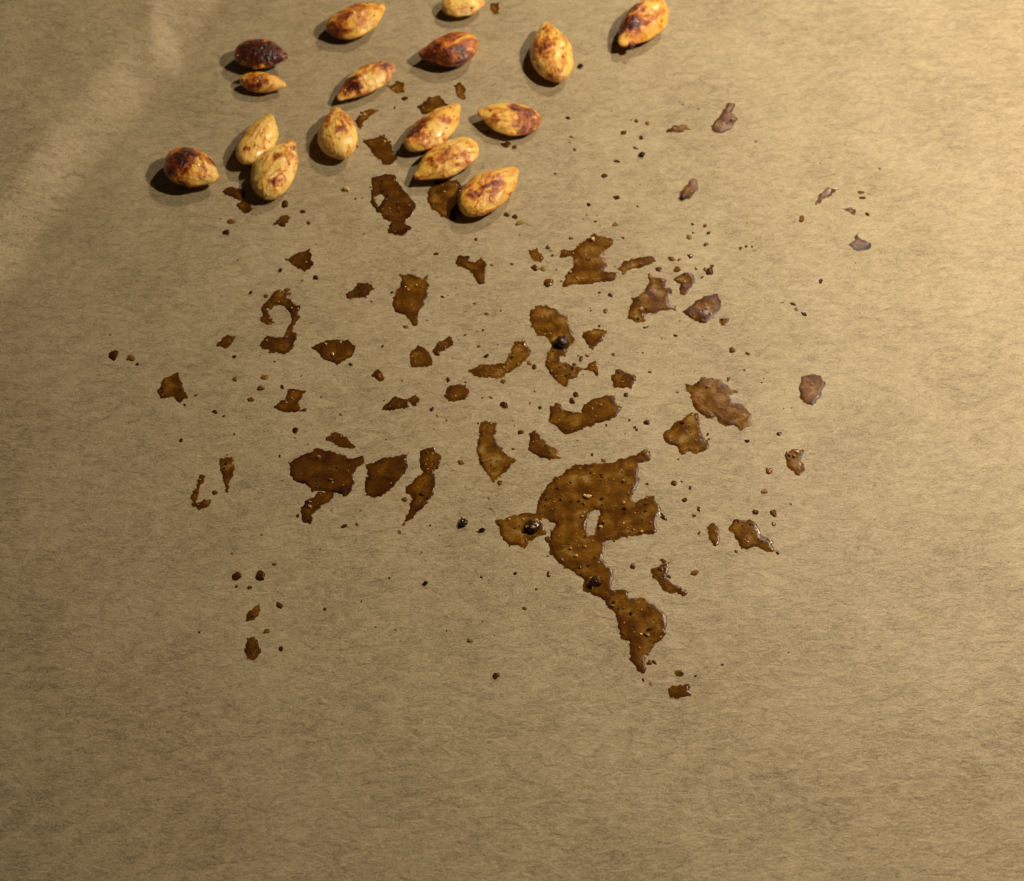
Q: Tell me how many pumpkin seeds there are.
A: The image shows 16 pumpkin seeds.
